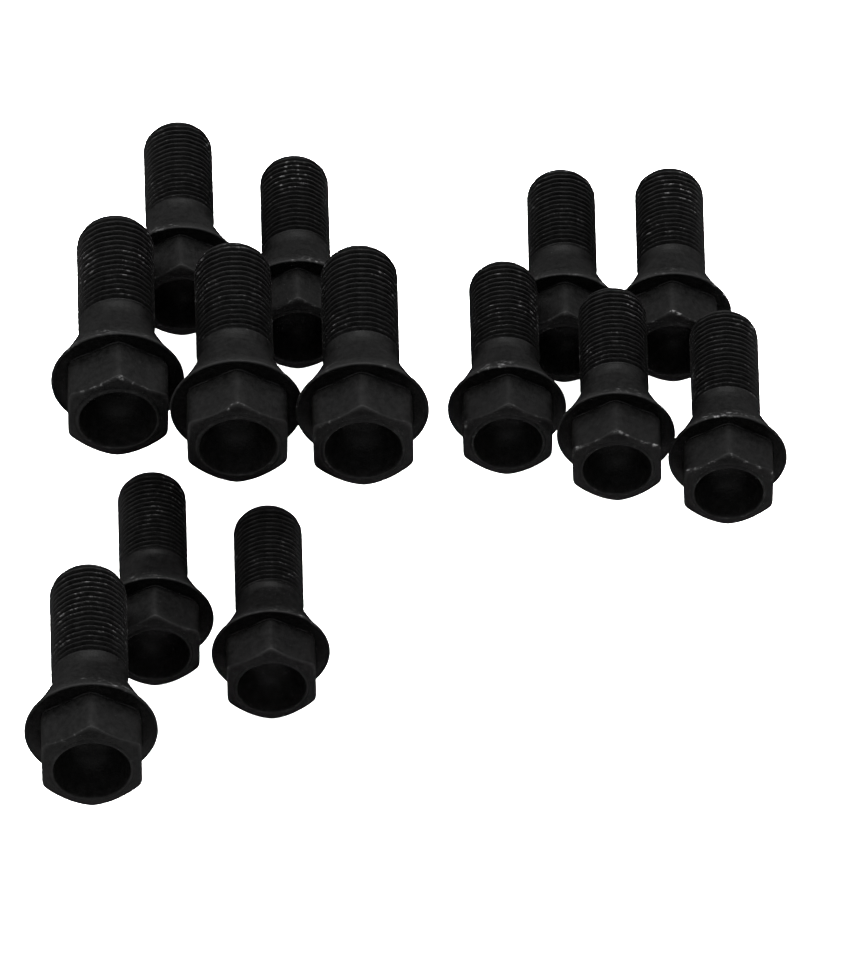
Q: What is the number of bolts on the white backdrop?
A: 13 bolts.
